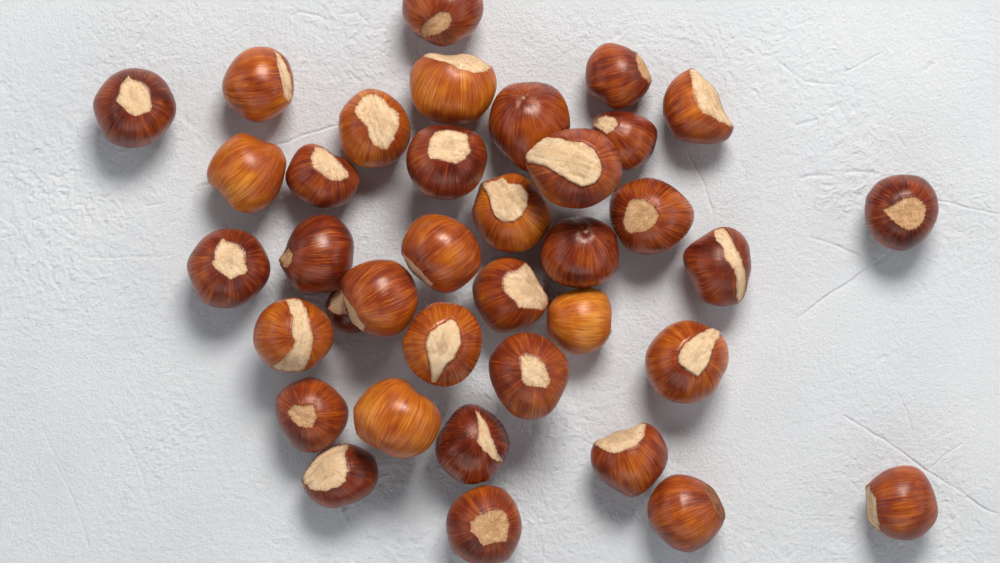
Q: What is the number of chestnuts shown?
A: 37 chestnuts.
